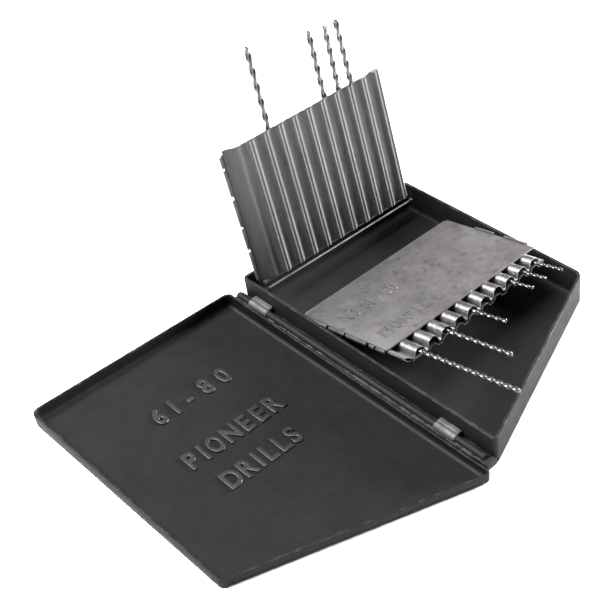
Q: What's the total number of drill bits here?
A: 10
